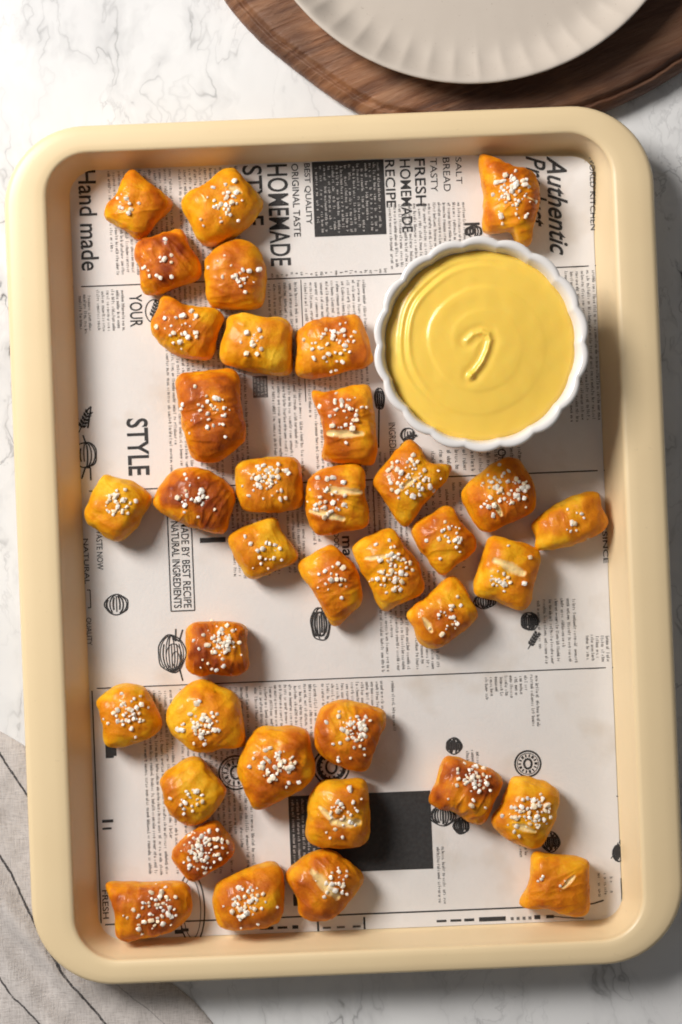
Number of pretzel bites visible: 37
